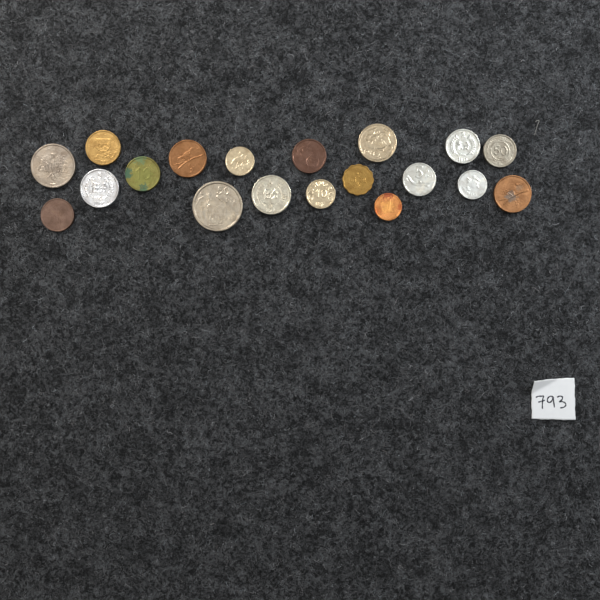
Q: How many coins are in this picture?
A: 19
